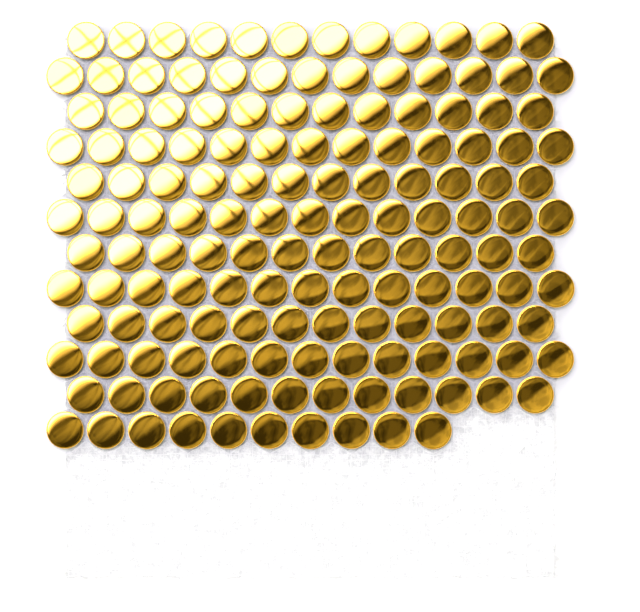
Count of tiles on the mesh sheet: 147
